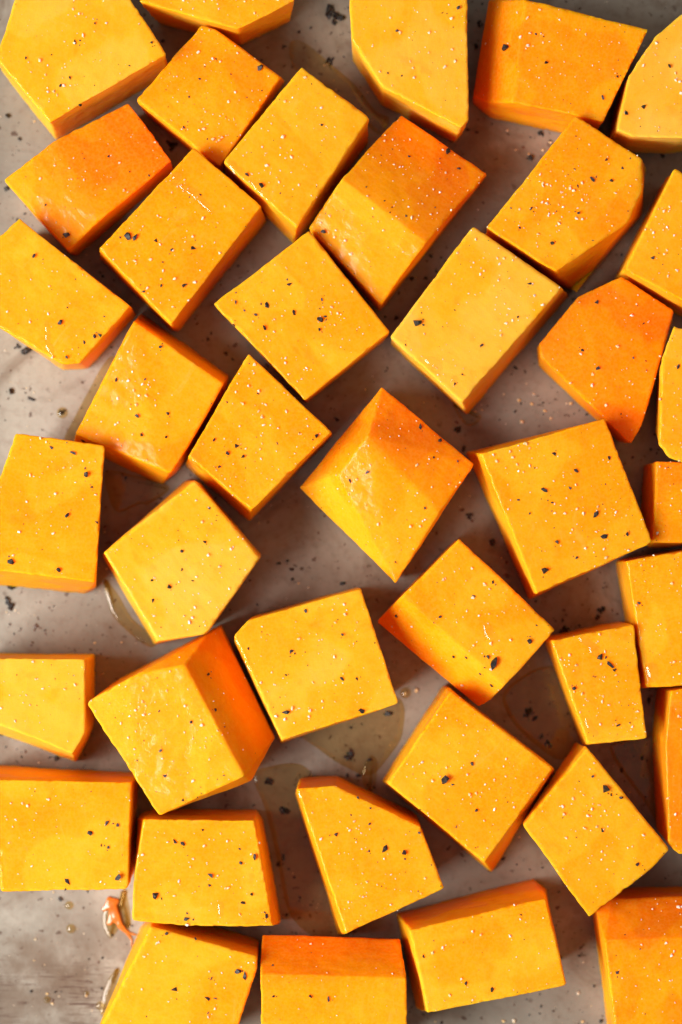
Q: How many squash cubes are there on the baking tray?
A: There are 40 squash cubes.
